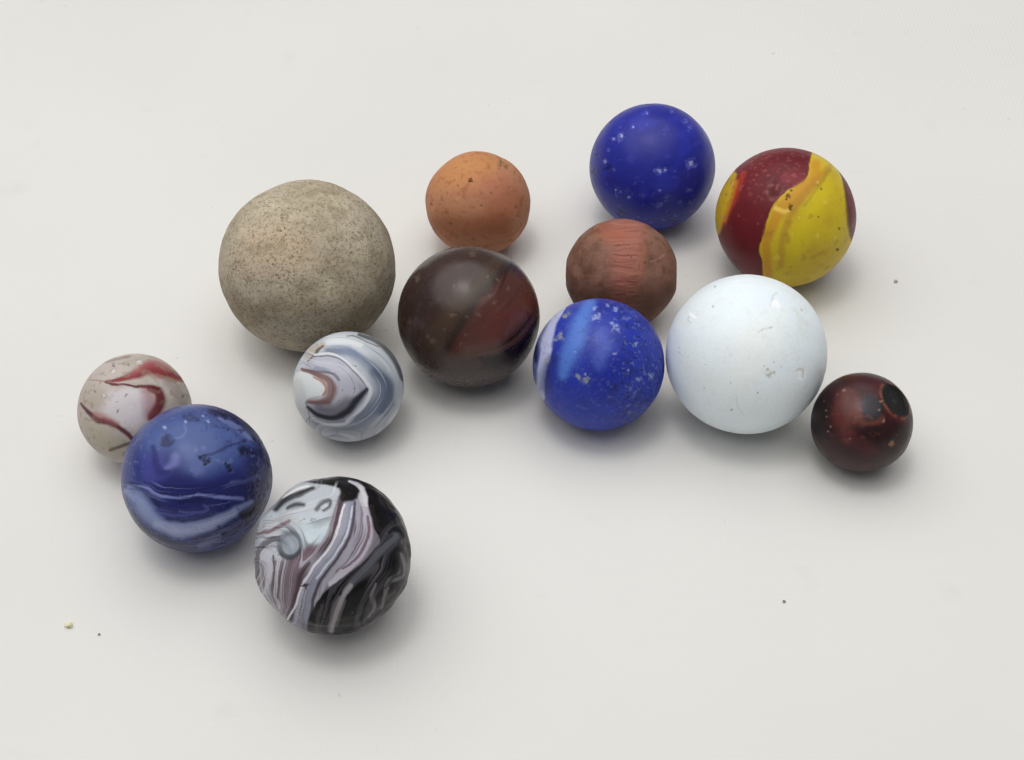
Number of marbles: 13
